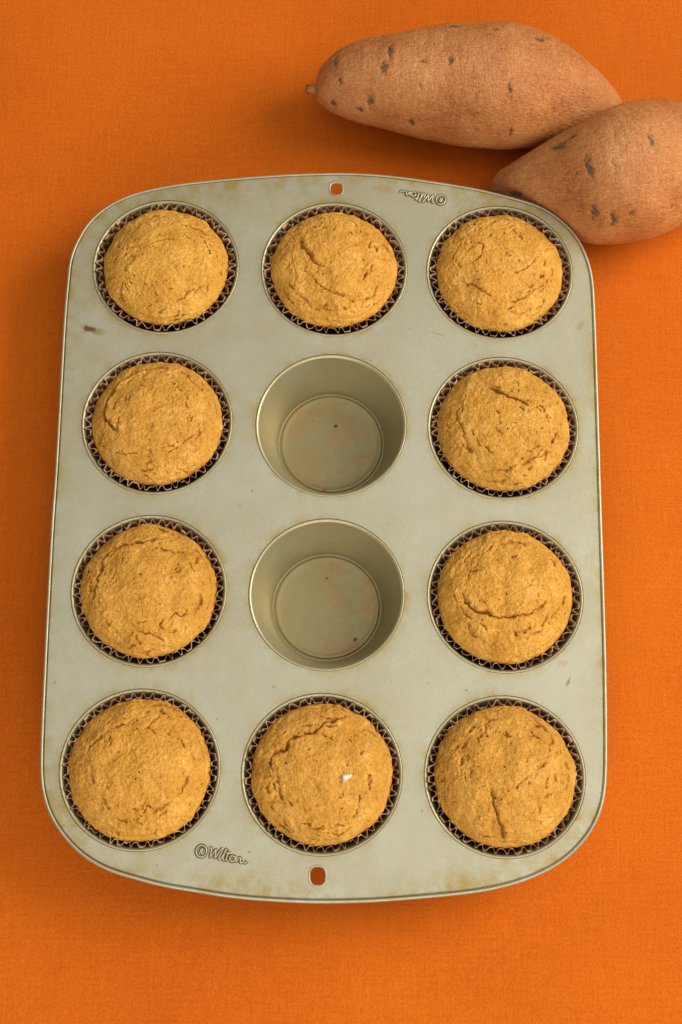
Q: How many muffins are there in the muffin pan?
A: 10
